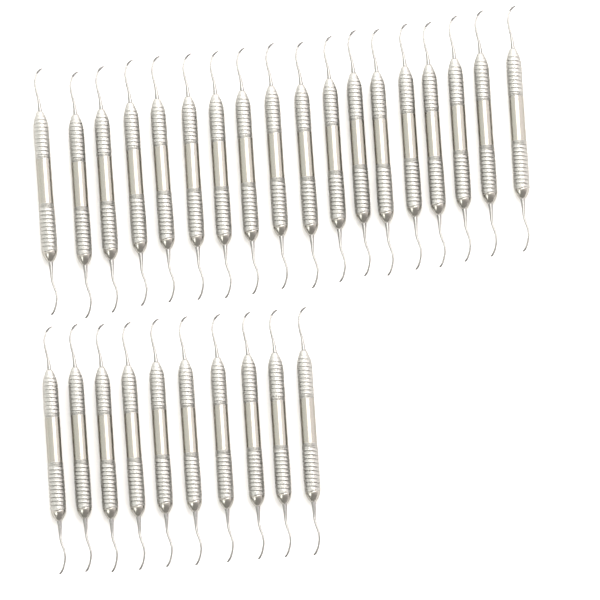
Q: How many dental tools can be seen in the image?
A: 28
